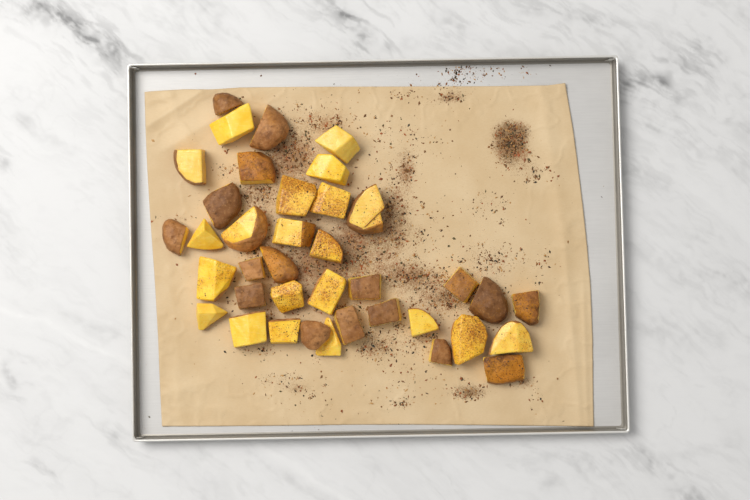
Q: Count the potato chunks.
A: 38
